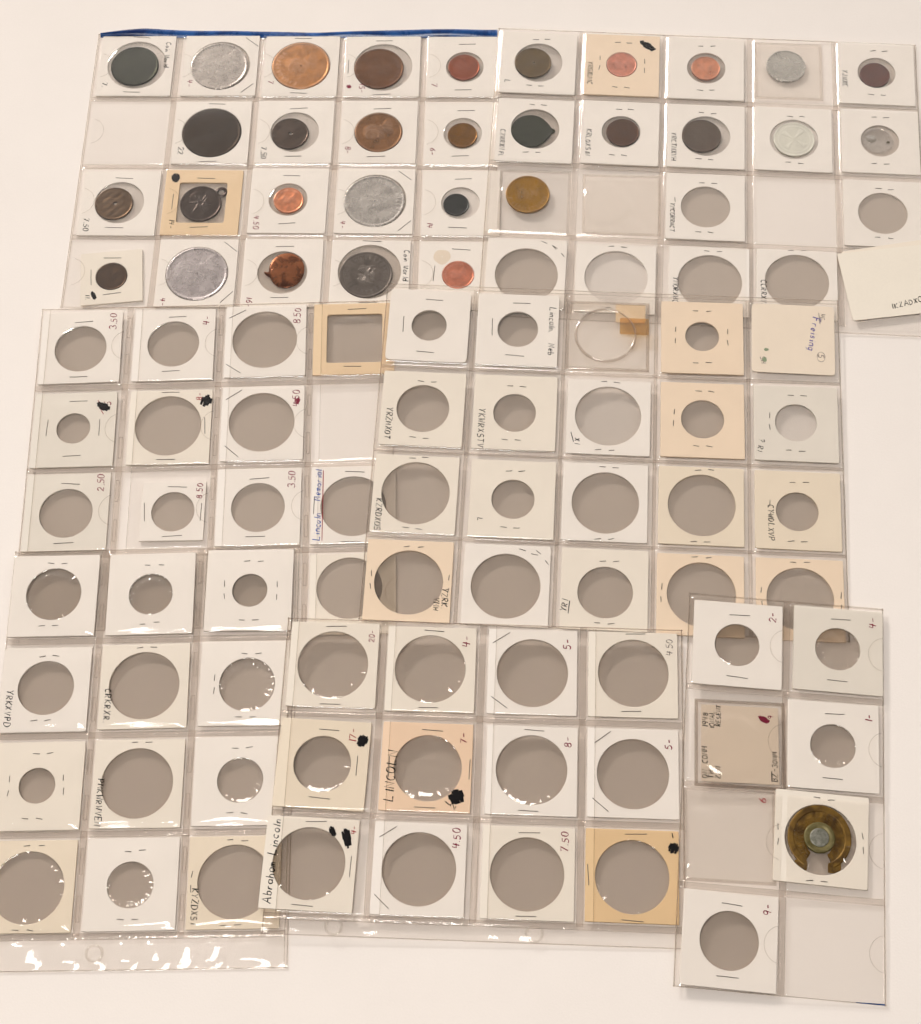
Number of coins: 28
